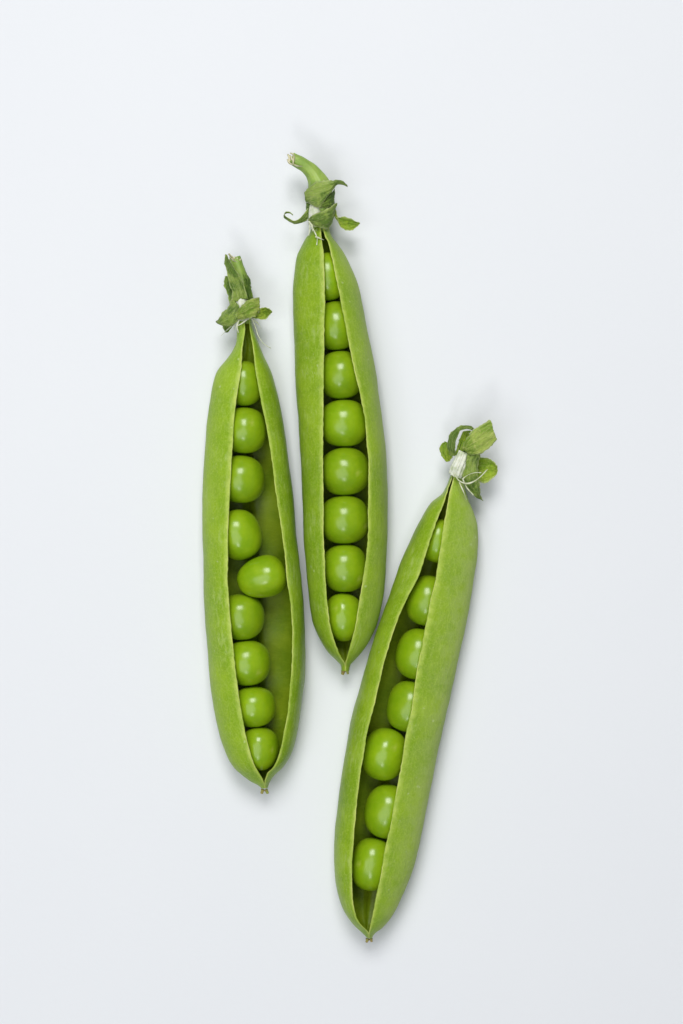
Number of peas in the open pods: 24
